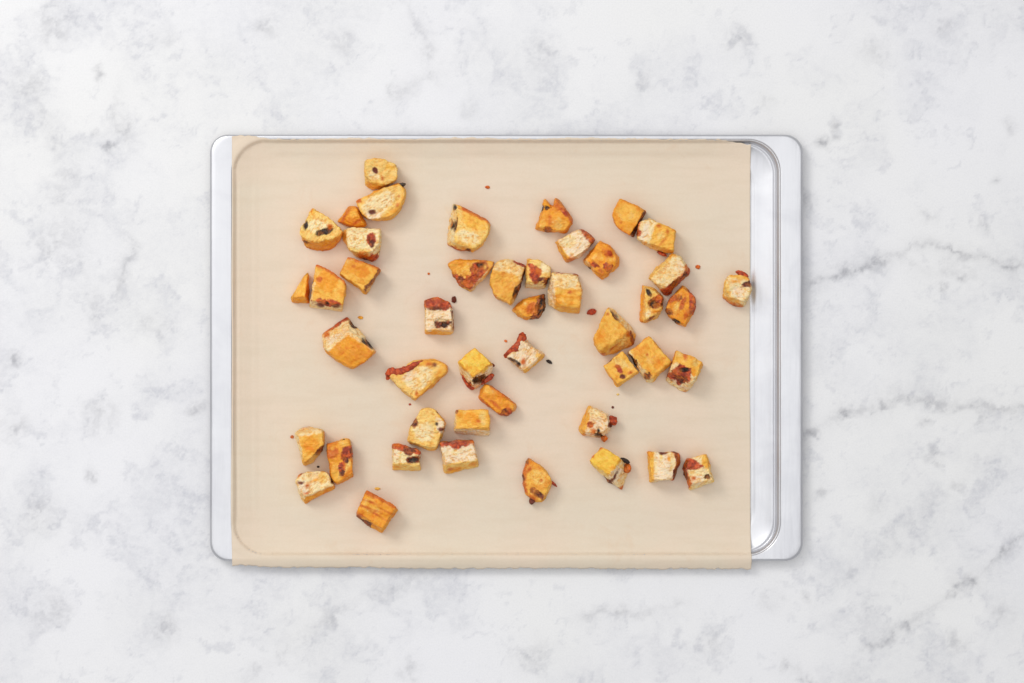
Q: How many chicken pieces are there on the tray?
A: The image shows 46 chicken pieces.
